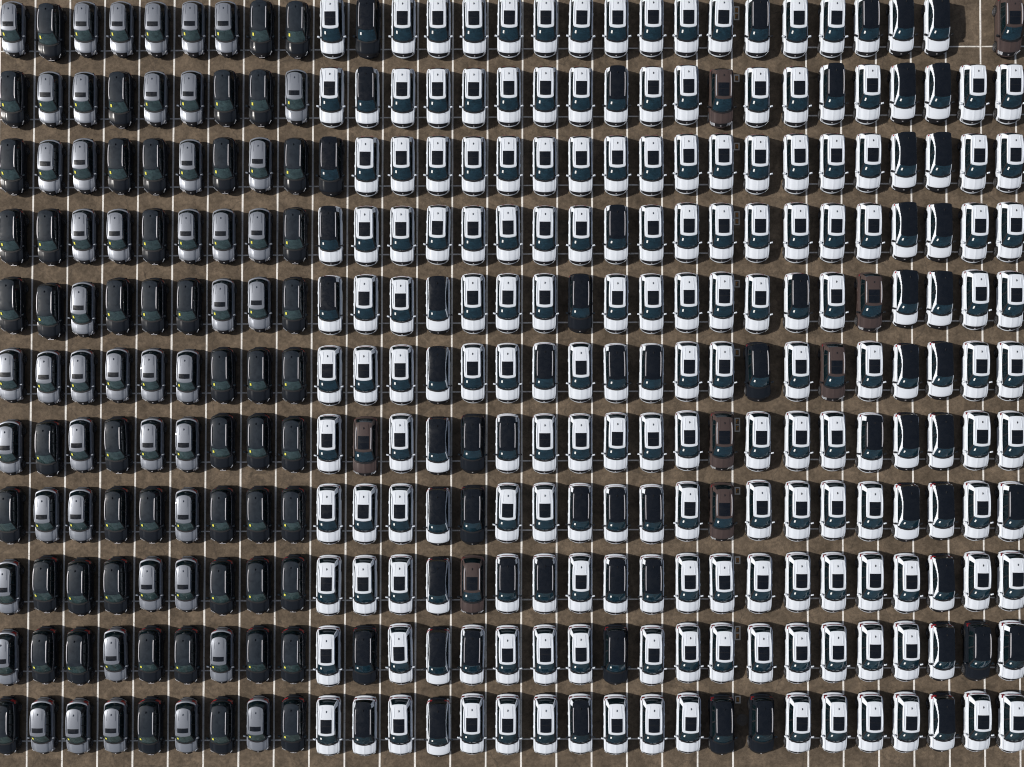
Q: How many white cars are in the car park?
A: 200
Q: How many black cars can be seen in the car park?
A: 63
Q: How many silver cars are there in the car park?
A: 47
